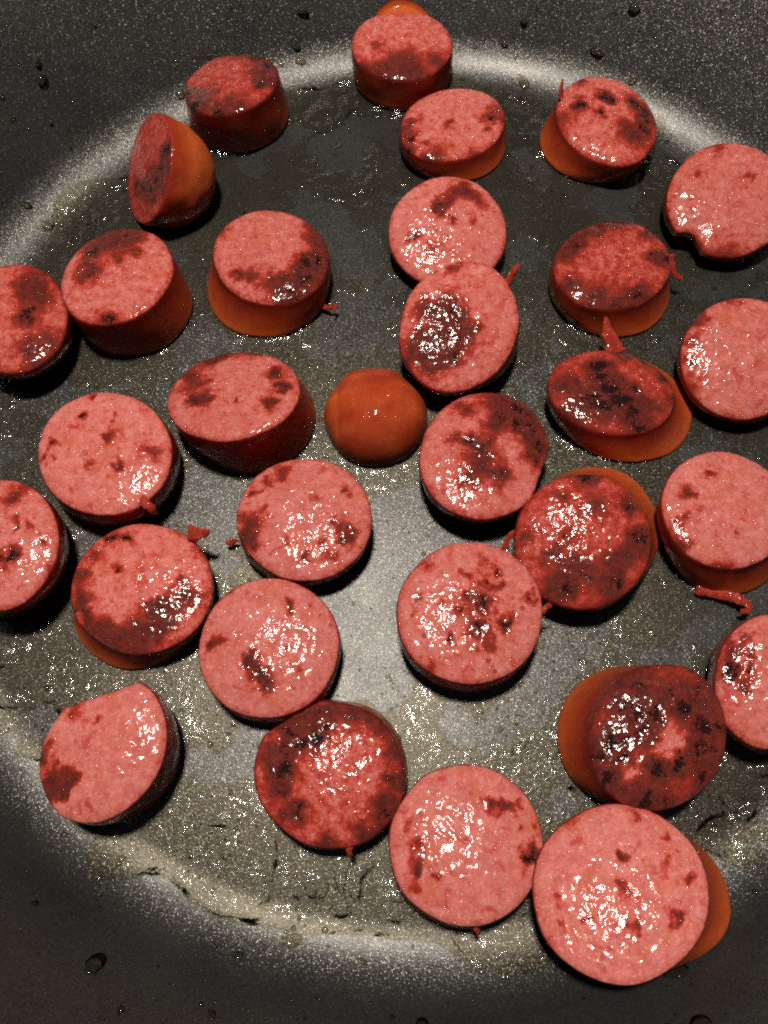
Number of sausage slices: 31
